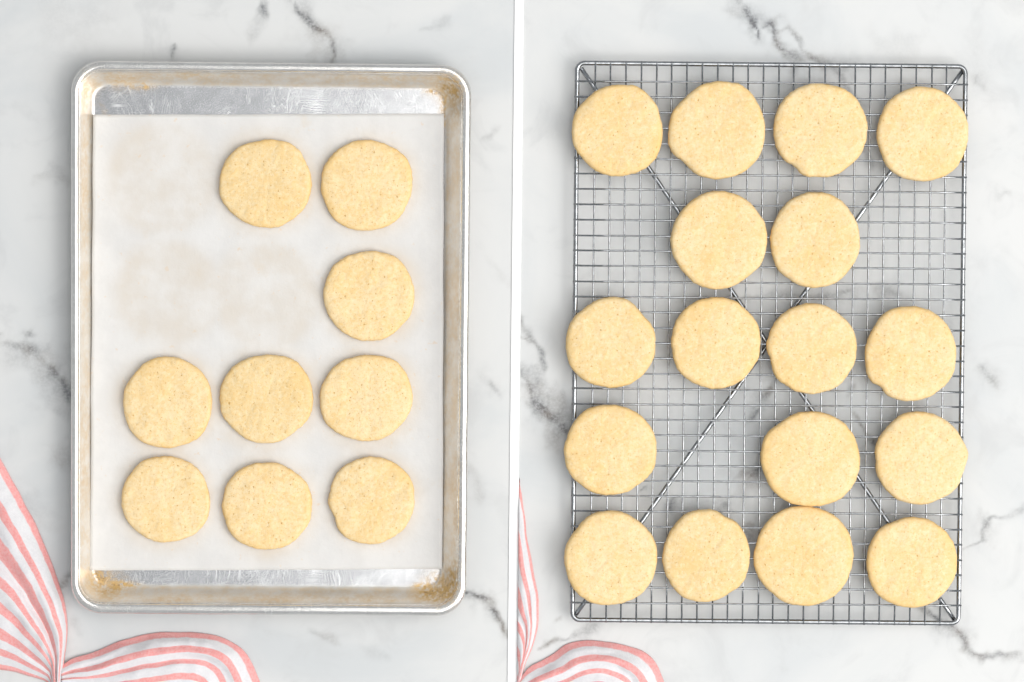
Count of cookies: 26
